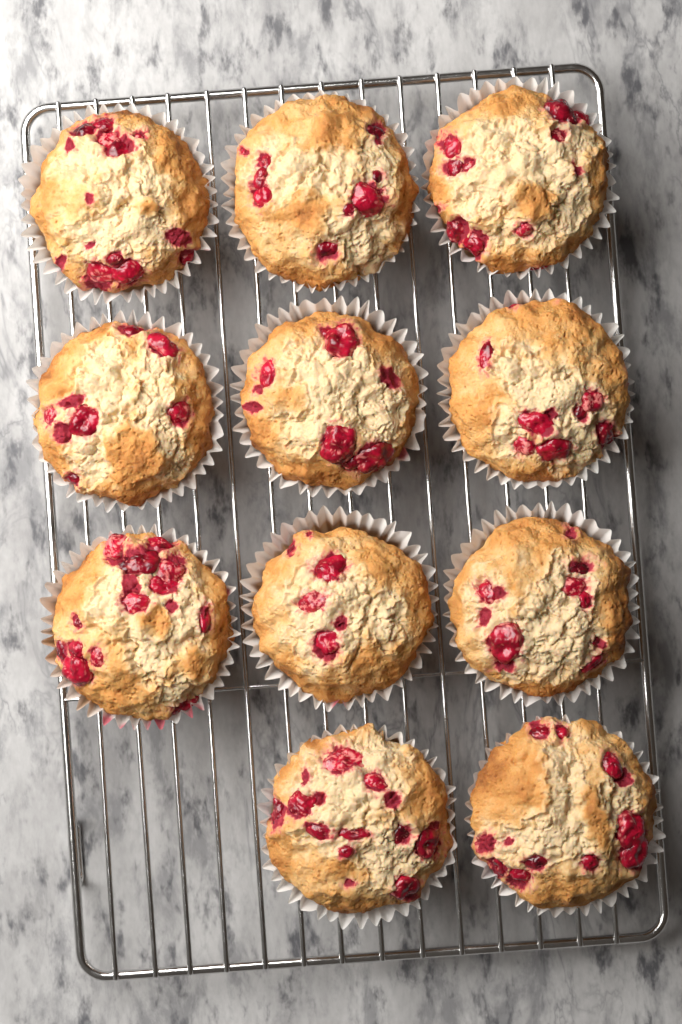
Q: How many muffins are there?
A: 11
